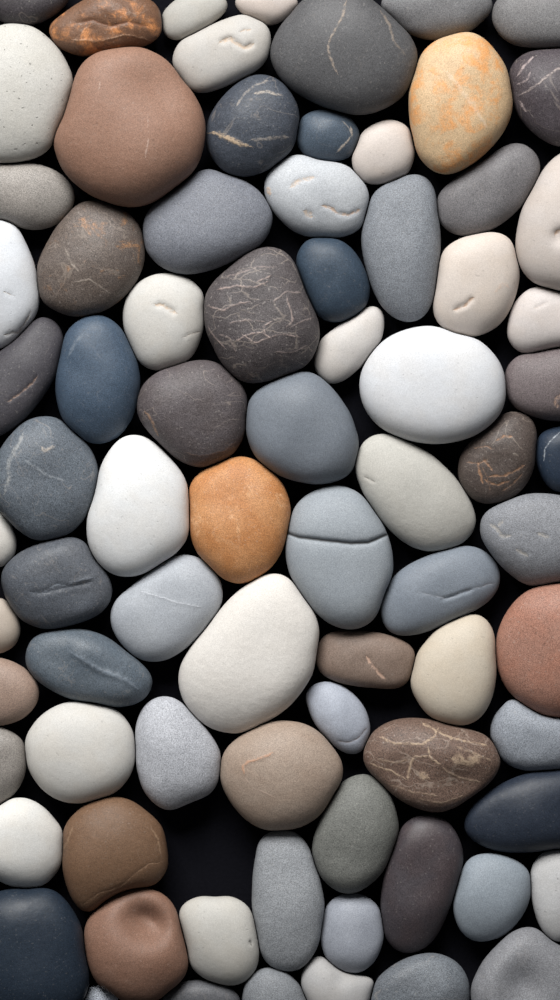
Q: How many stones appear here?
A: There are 79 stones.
